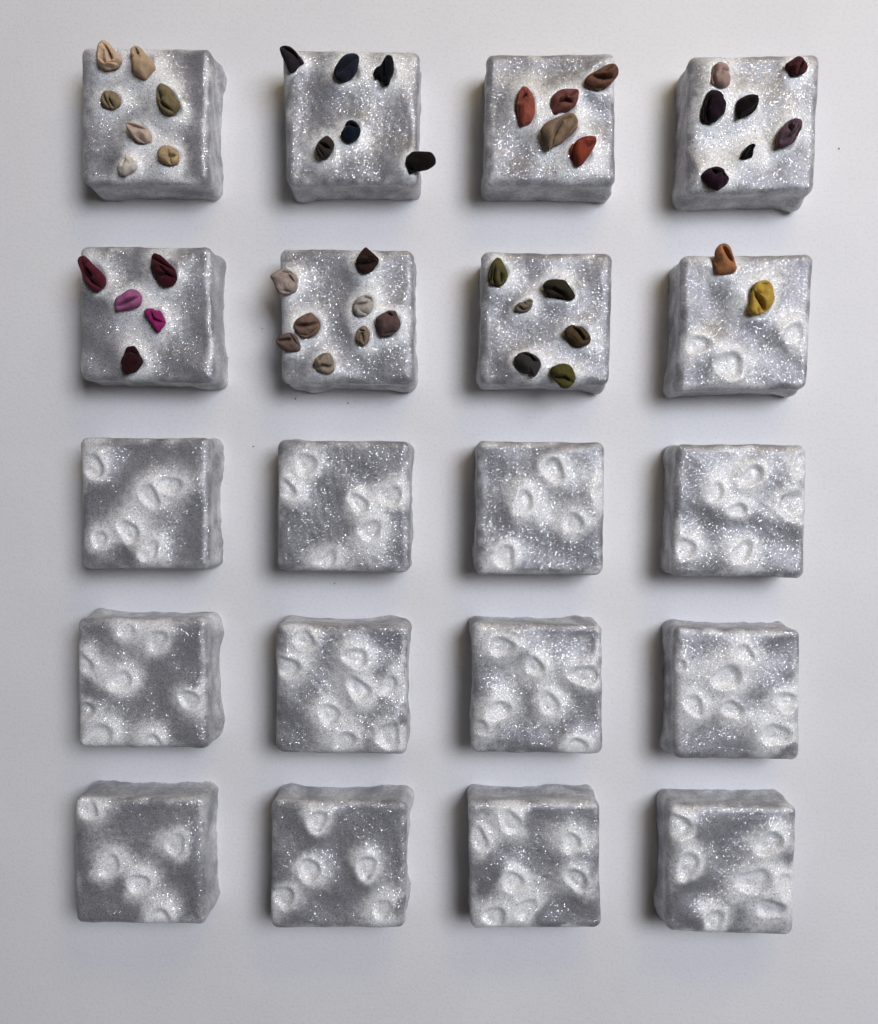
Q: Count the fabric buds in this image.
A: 46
